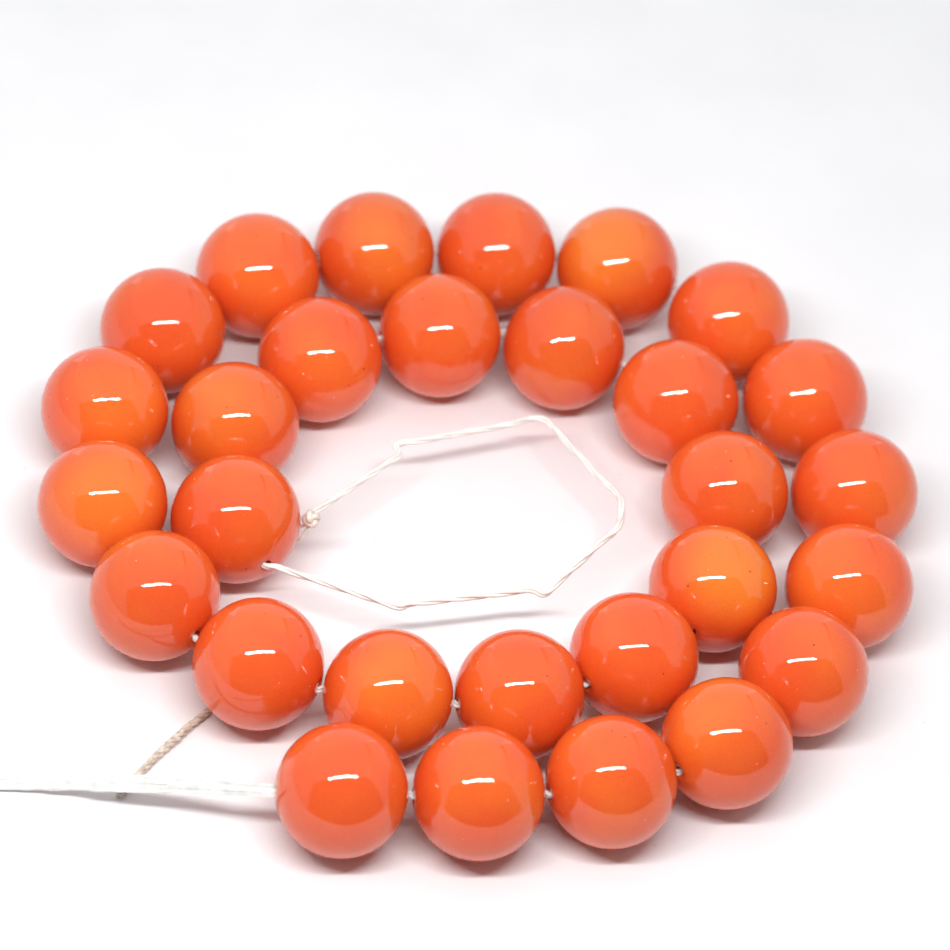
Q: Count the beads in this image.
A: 29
